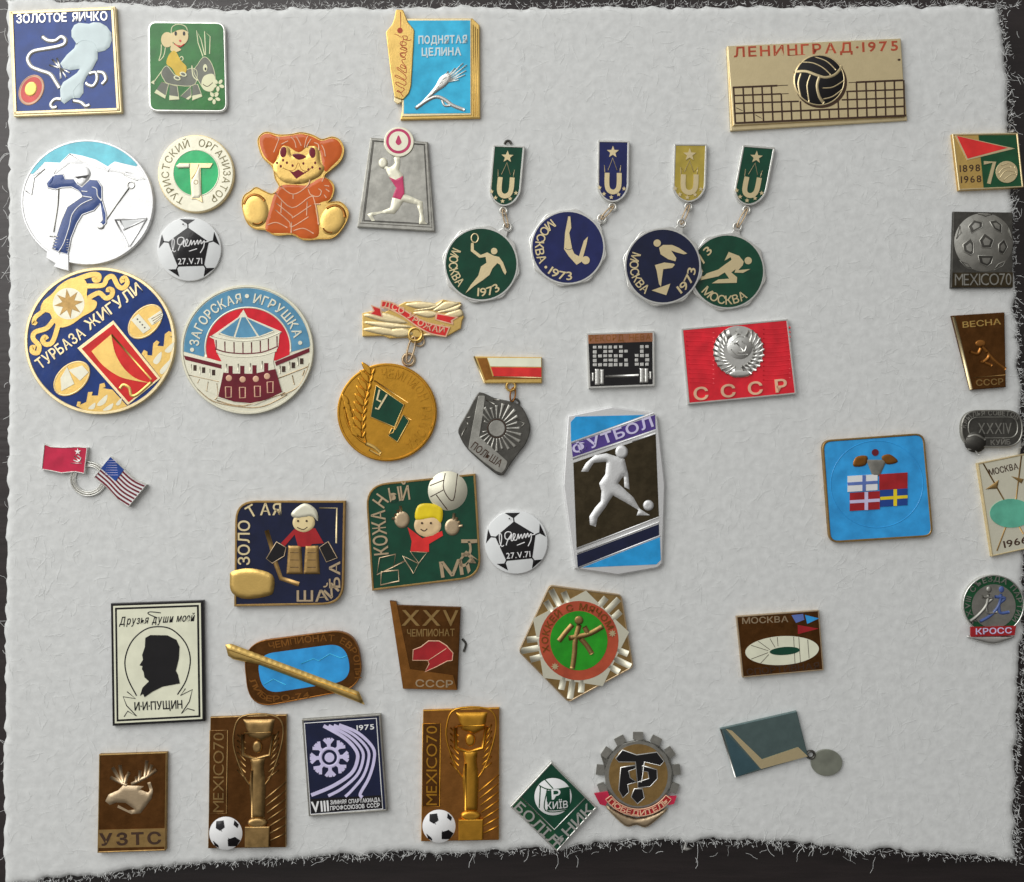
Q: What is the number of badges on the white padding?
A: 43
